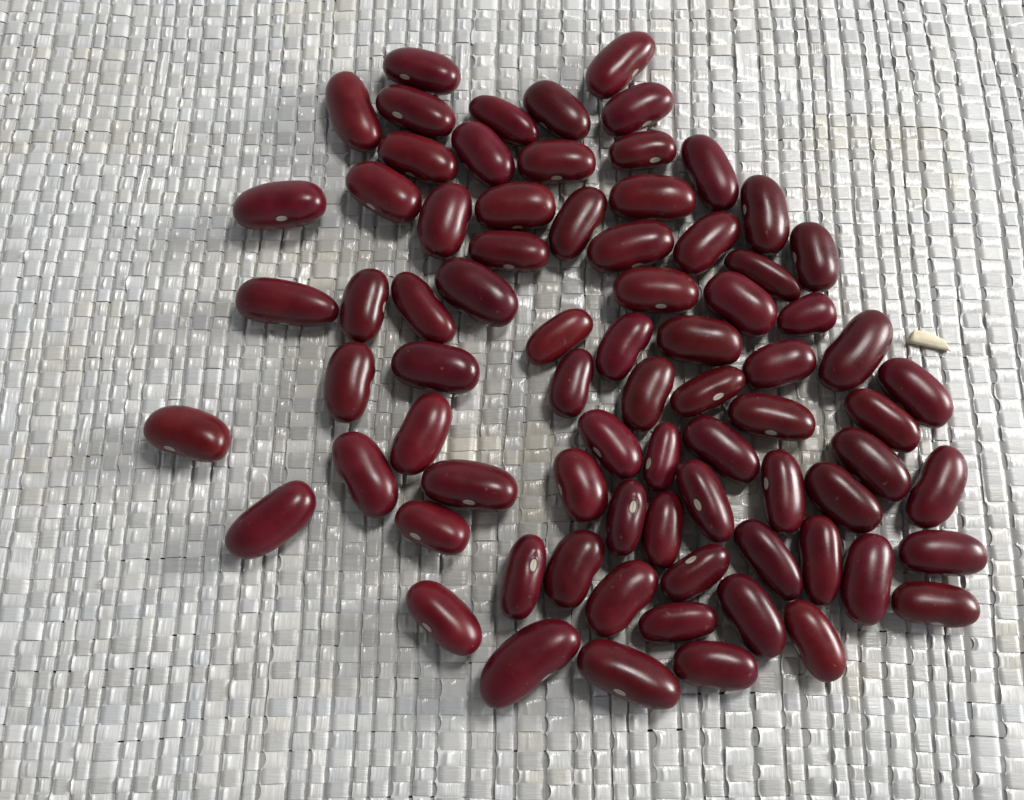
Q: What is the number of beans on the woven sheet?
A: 77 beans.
